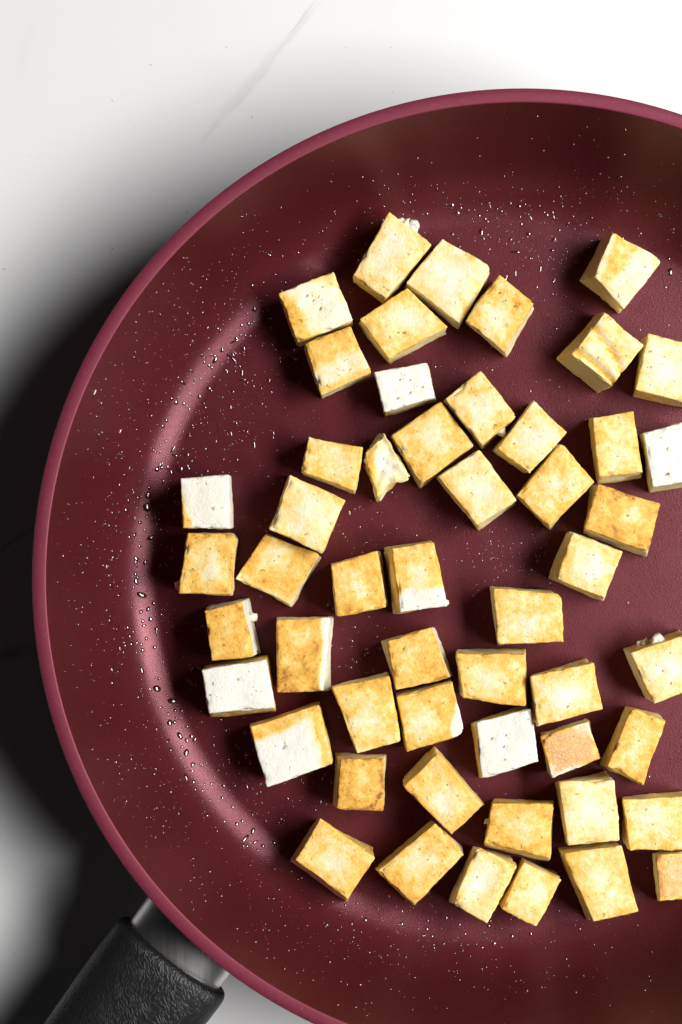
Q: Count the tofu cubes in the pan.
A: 52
